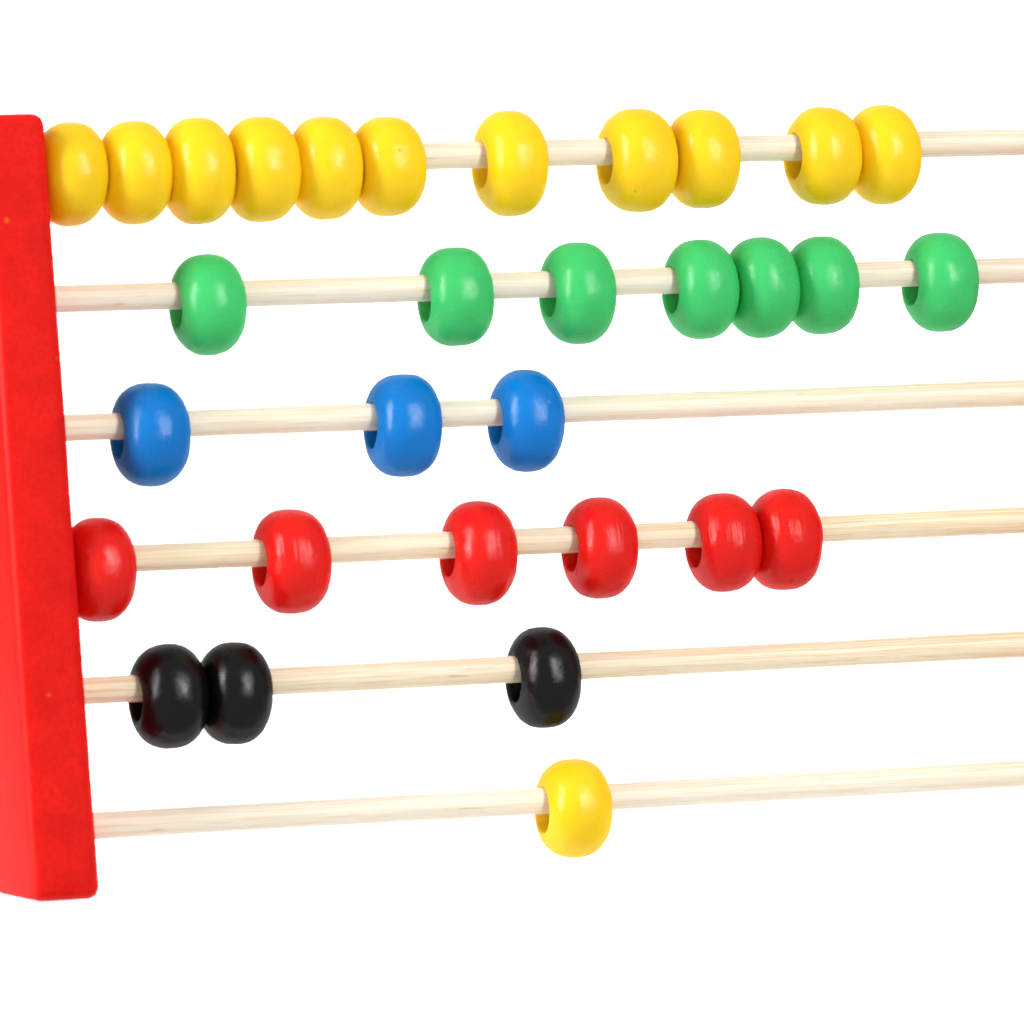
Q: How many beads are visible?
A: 31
